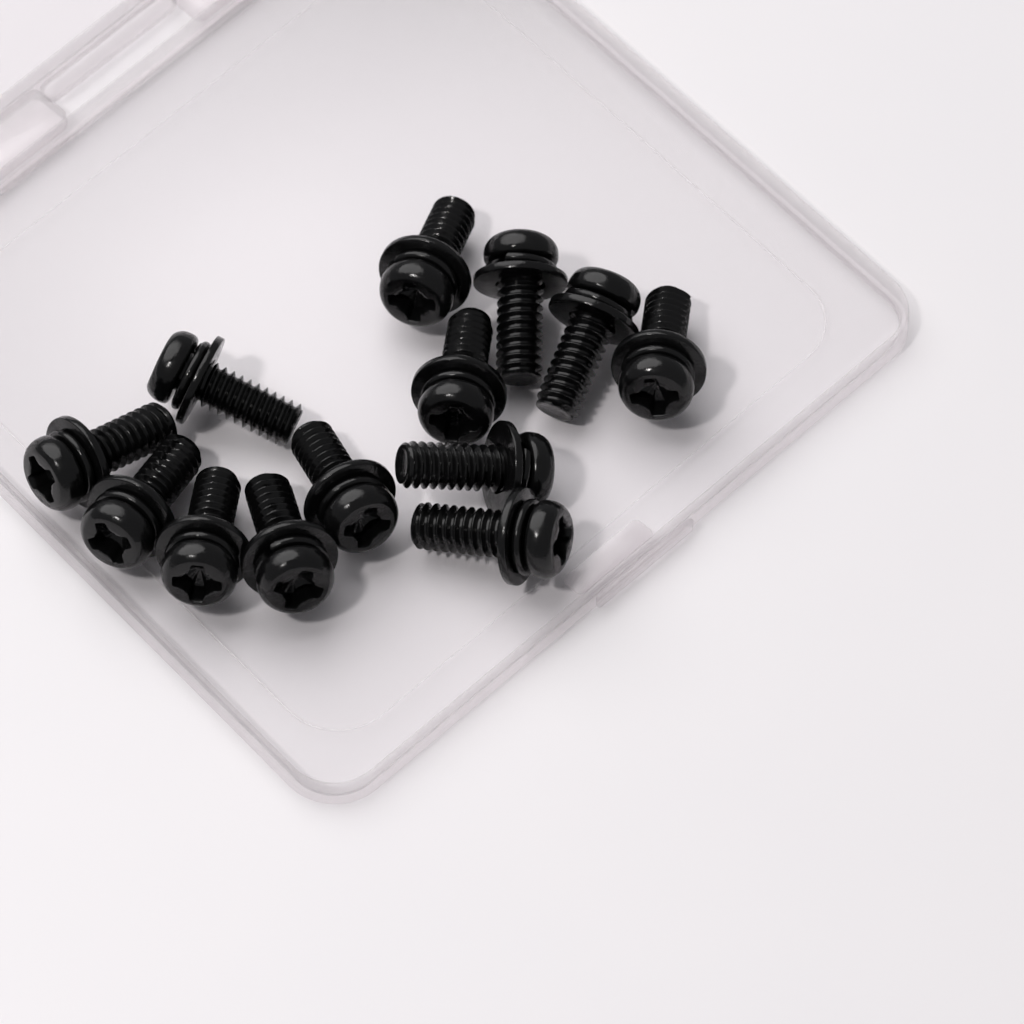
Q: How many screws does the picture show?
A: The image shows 13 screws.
